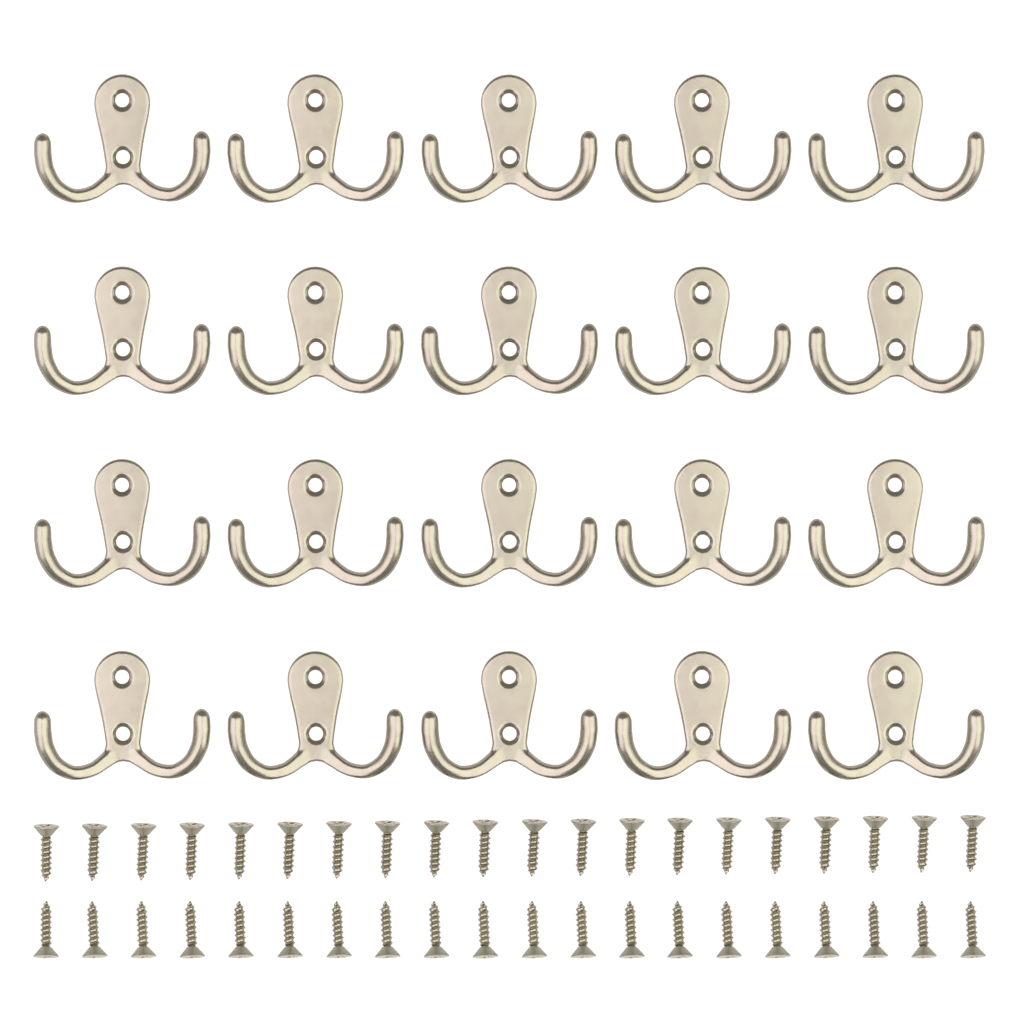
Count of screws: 40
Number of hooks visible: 20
